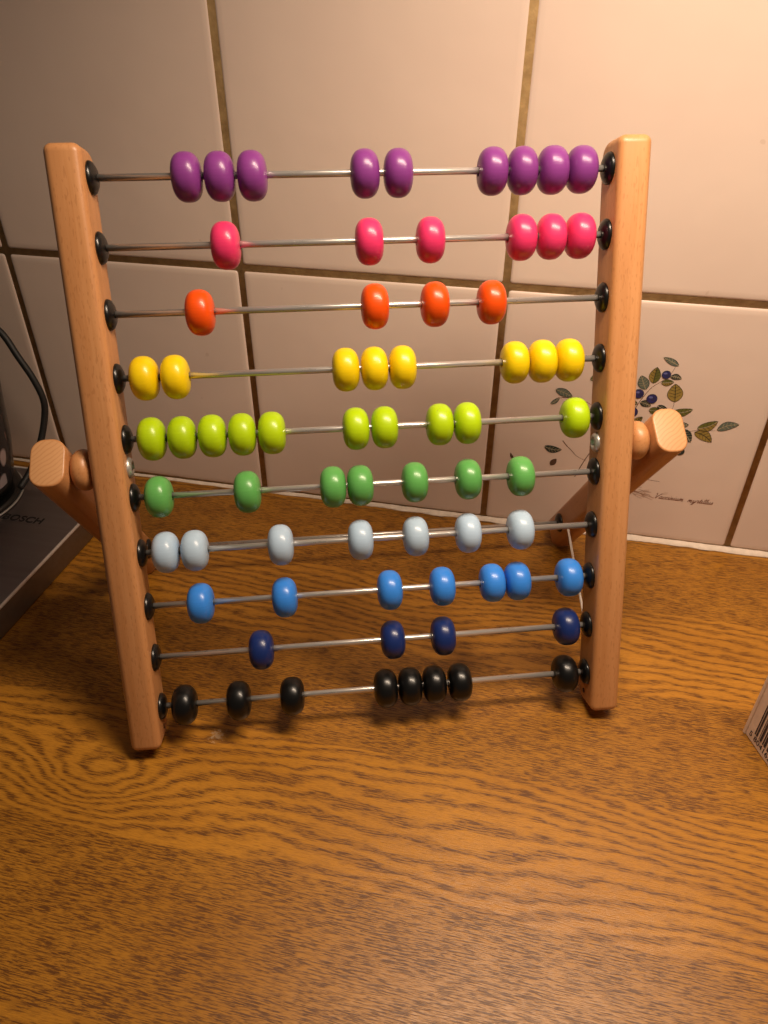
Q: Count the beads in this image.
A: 70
